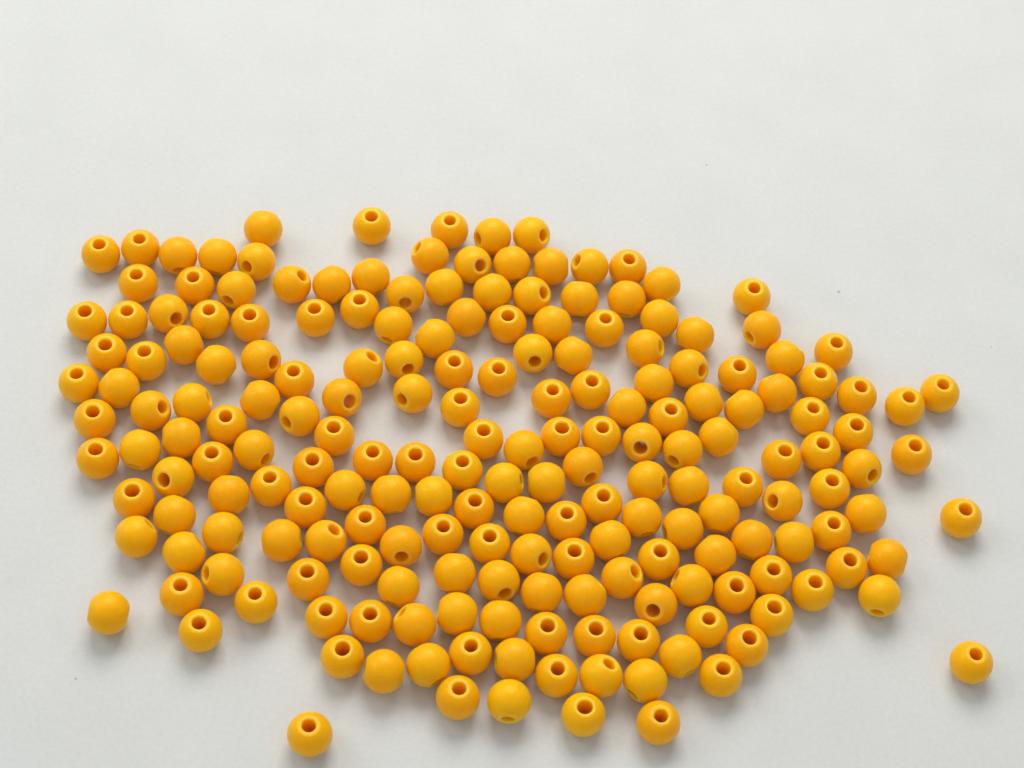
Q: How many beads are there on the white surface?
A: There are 200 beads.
